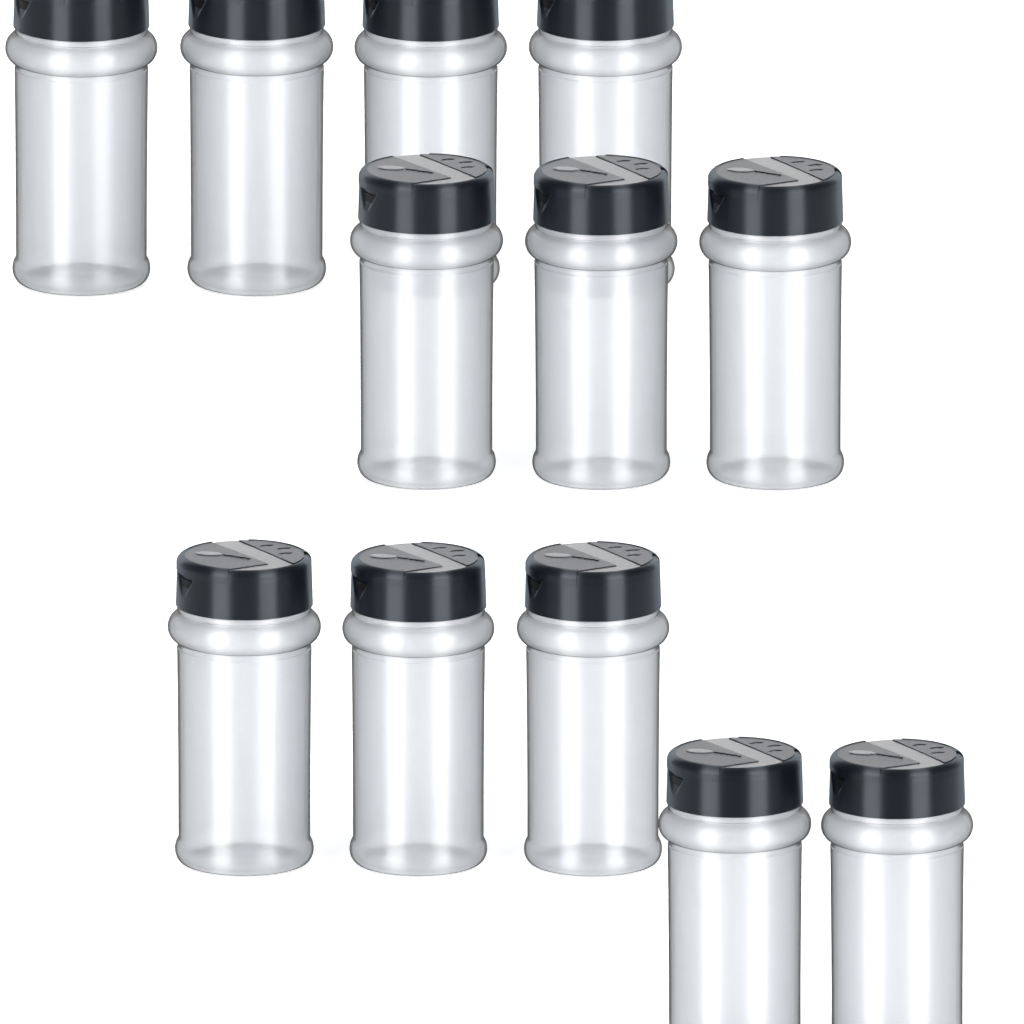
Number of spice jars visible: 12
